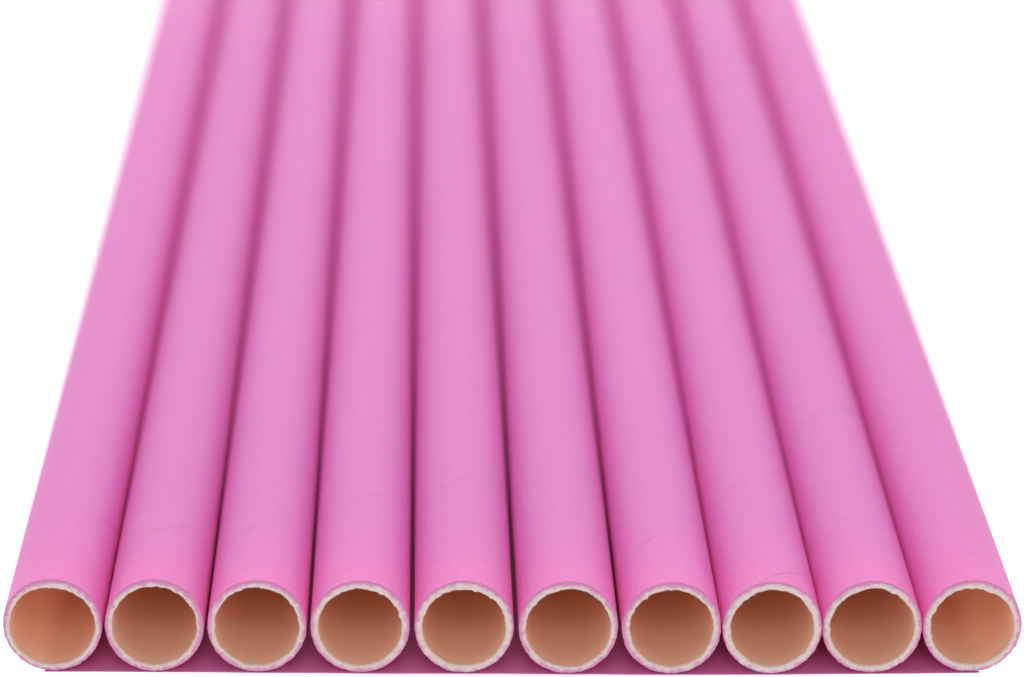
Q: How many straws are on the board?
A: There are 10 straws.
